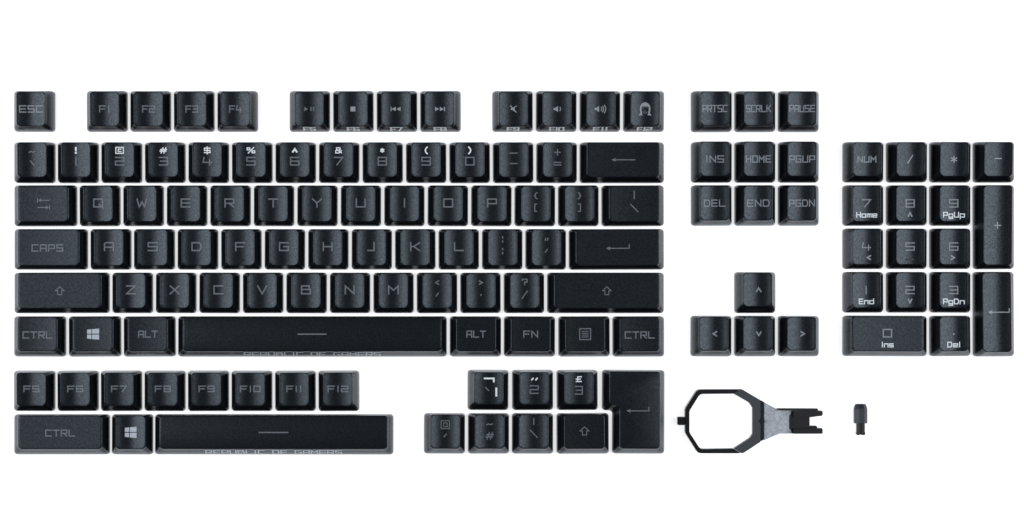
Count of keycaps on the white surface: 123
